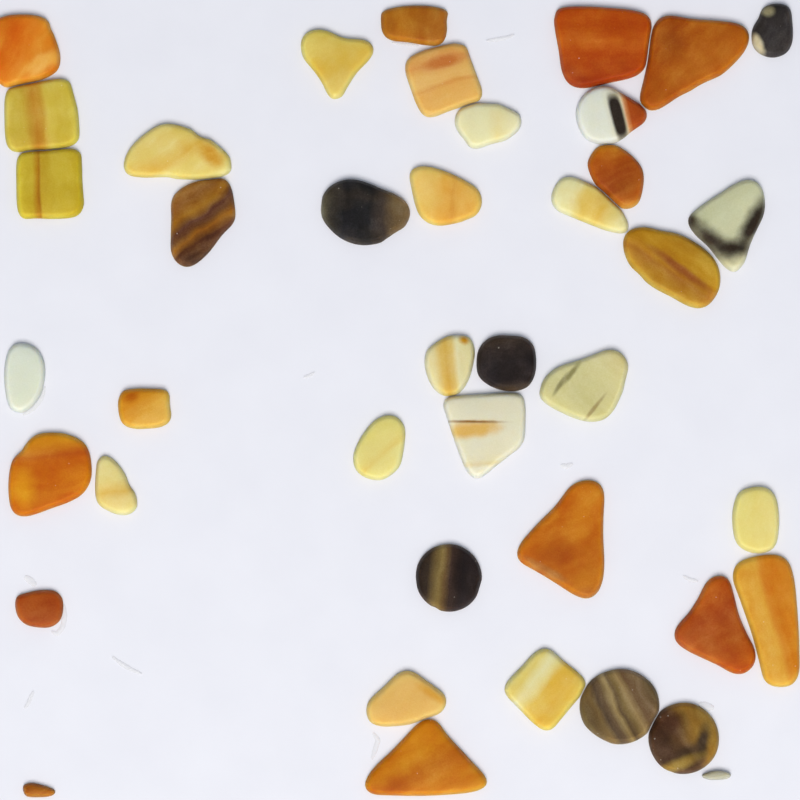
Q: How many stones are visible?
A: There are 41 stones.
